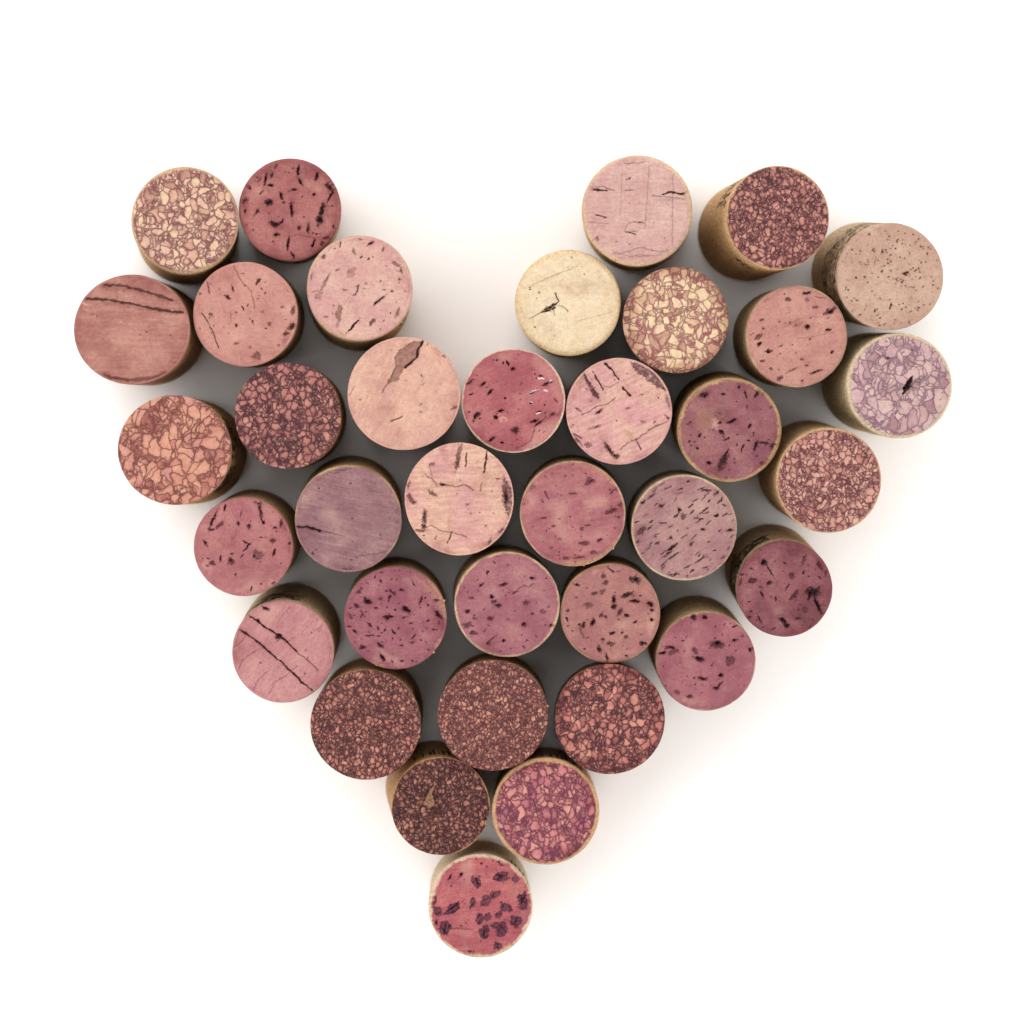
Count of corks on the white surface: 36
